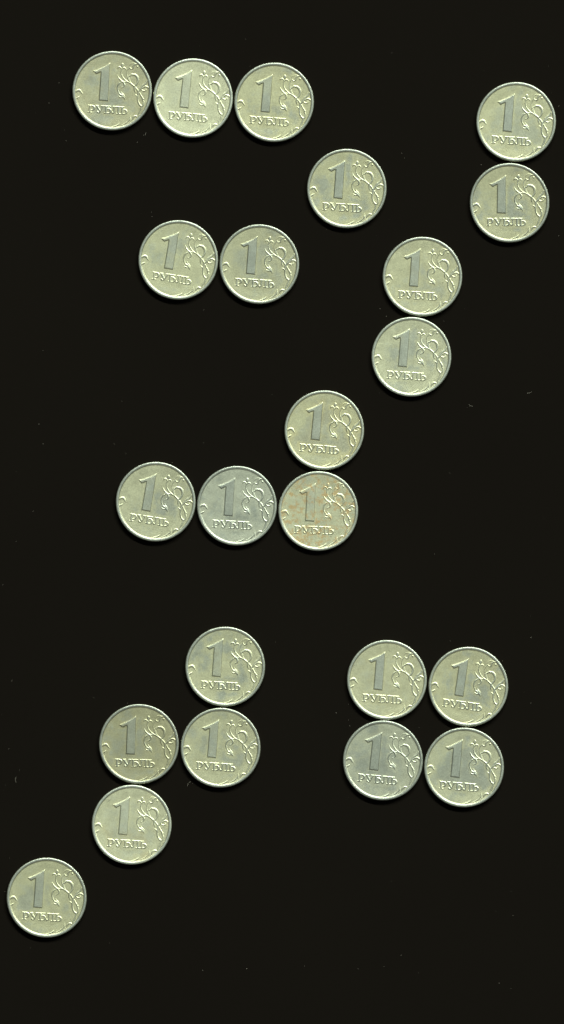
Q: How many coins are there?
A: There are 23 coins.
